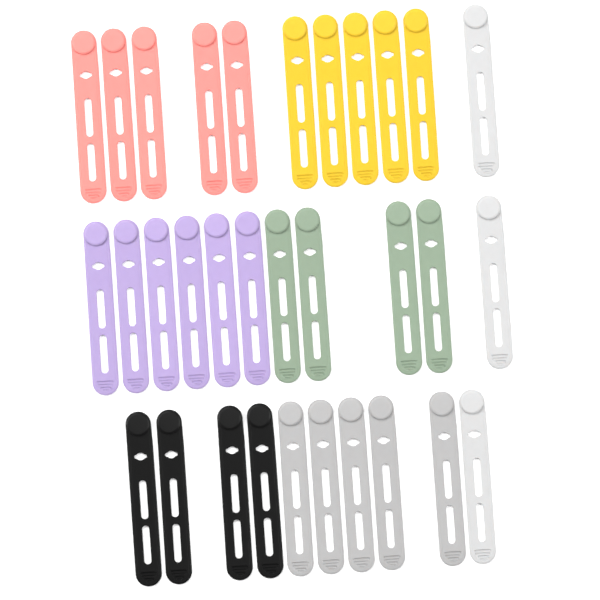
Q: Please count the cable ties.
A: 32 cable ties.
